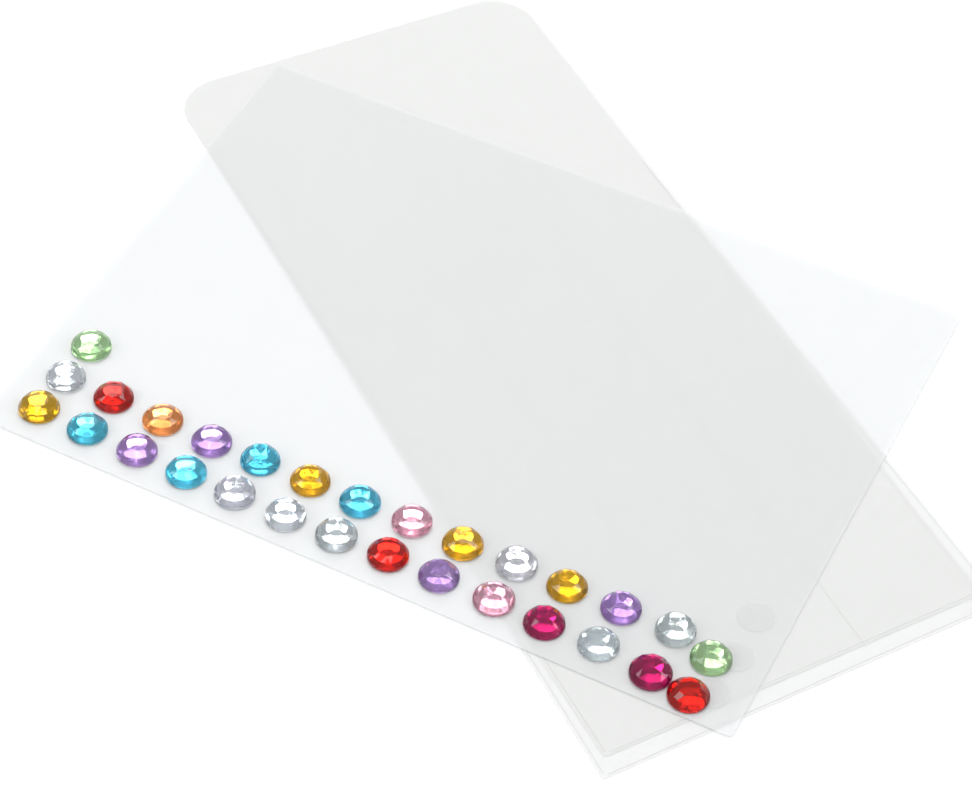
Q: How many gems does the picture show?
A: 29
